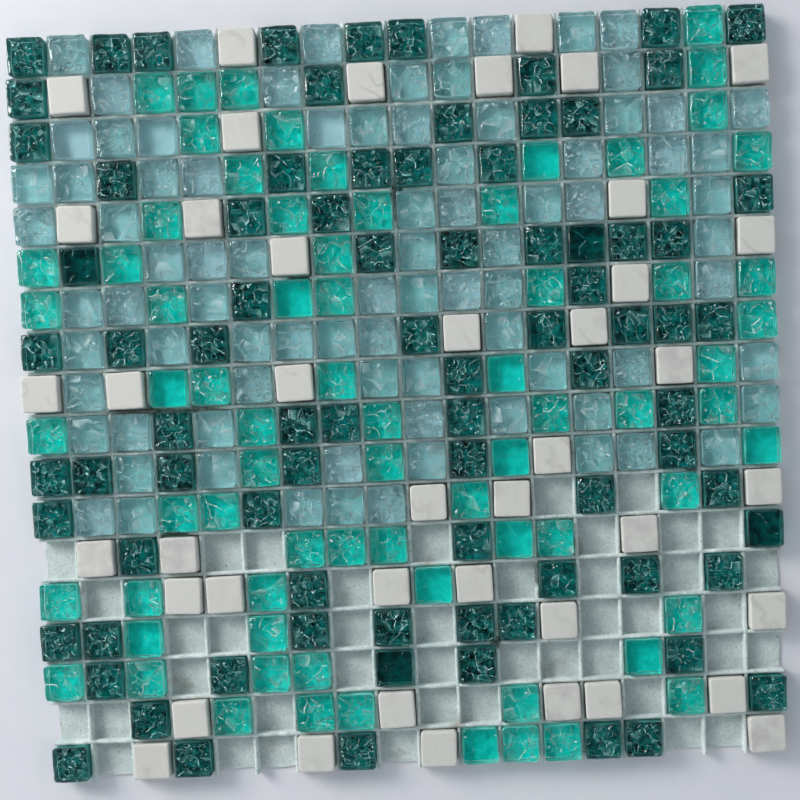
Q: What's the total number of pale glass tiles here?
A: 84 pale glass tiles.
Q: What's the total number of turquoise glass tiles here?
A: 73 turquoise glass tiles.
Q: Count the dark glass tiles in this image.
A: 83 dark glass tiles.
